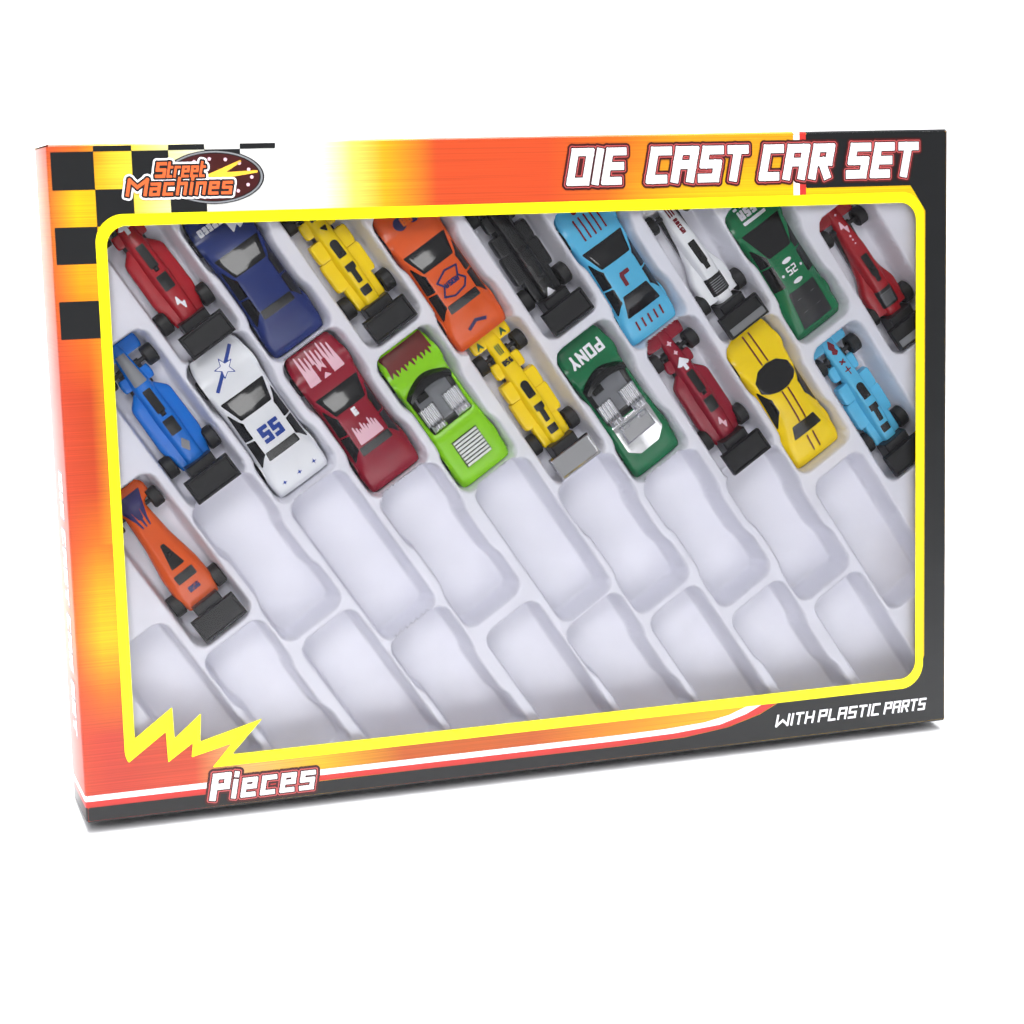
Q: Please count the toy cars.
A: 19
